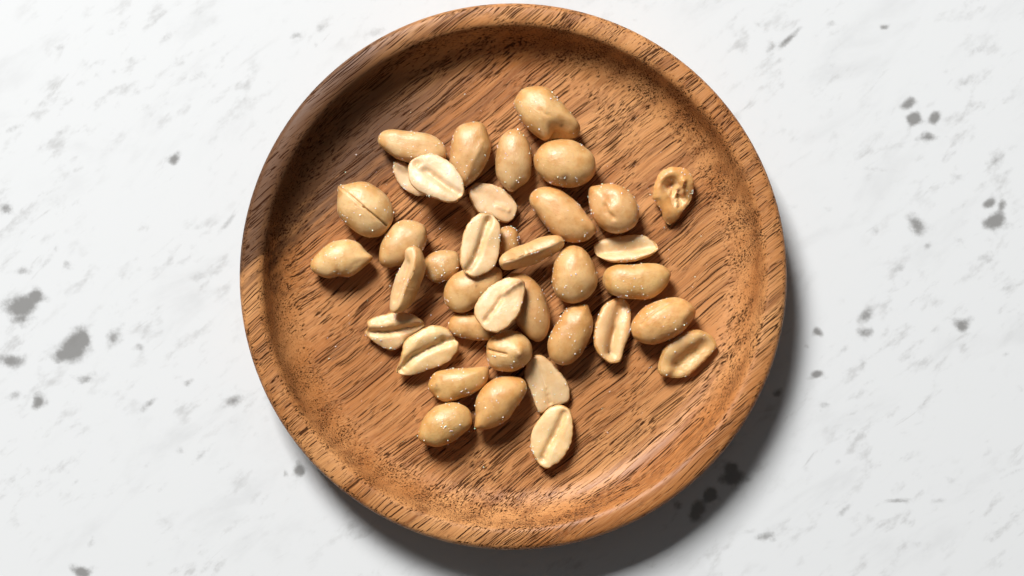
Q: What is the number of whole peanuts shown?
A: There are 23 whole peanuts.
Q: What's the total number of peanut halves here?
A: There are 15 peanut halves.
